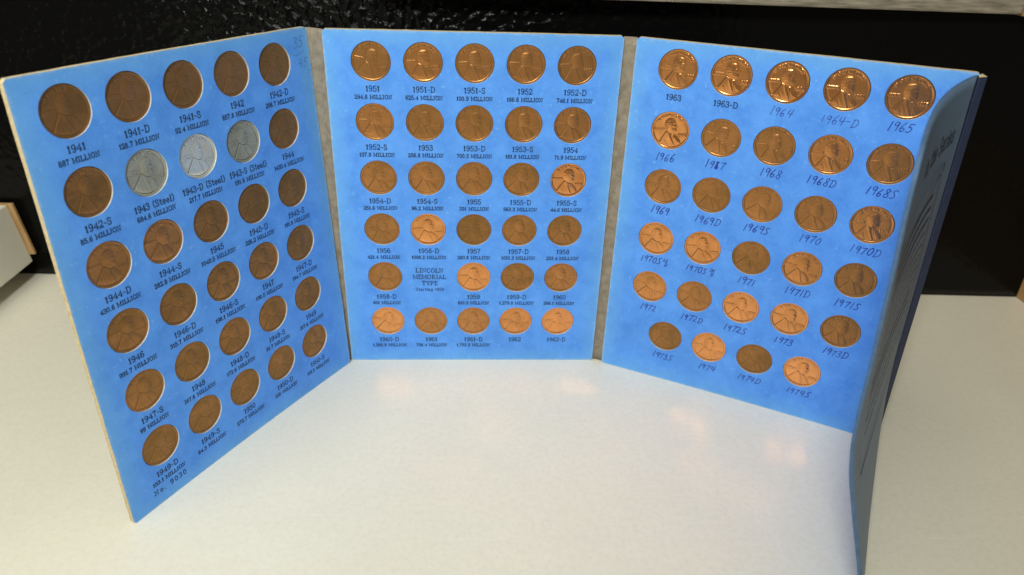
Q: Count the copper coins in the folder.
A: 85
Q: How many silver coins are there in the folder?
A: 3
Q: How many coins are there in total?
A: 88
